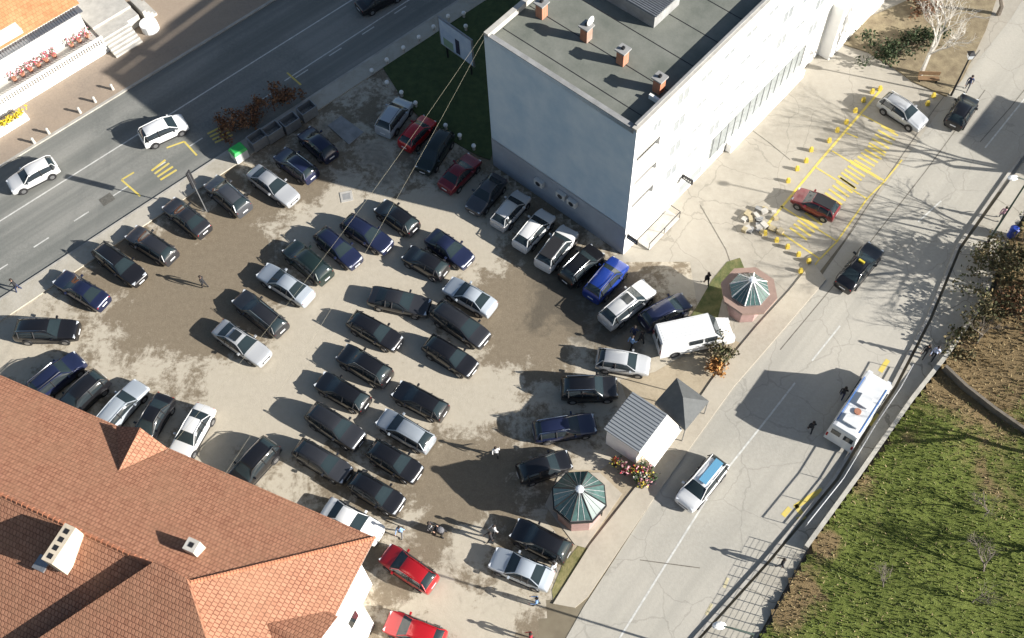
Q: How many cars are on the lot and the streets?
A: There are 66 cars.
